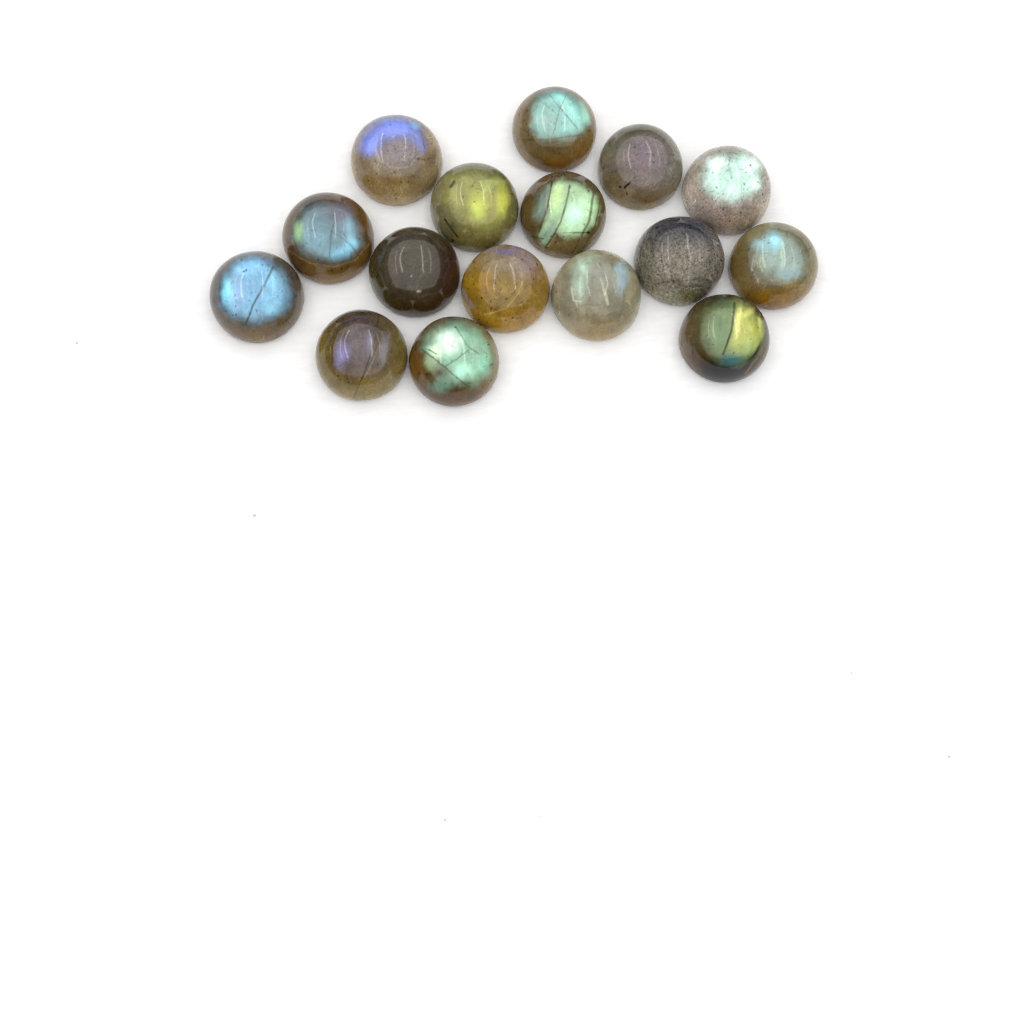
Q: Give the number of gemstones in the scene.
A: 16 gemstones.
